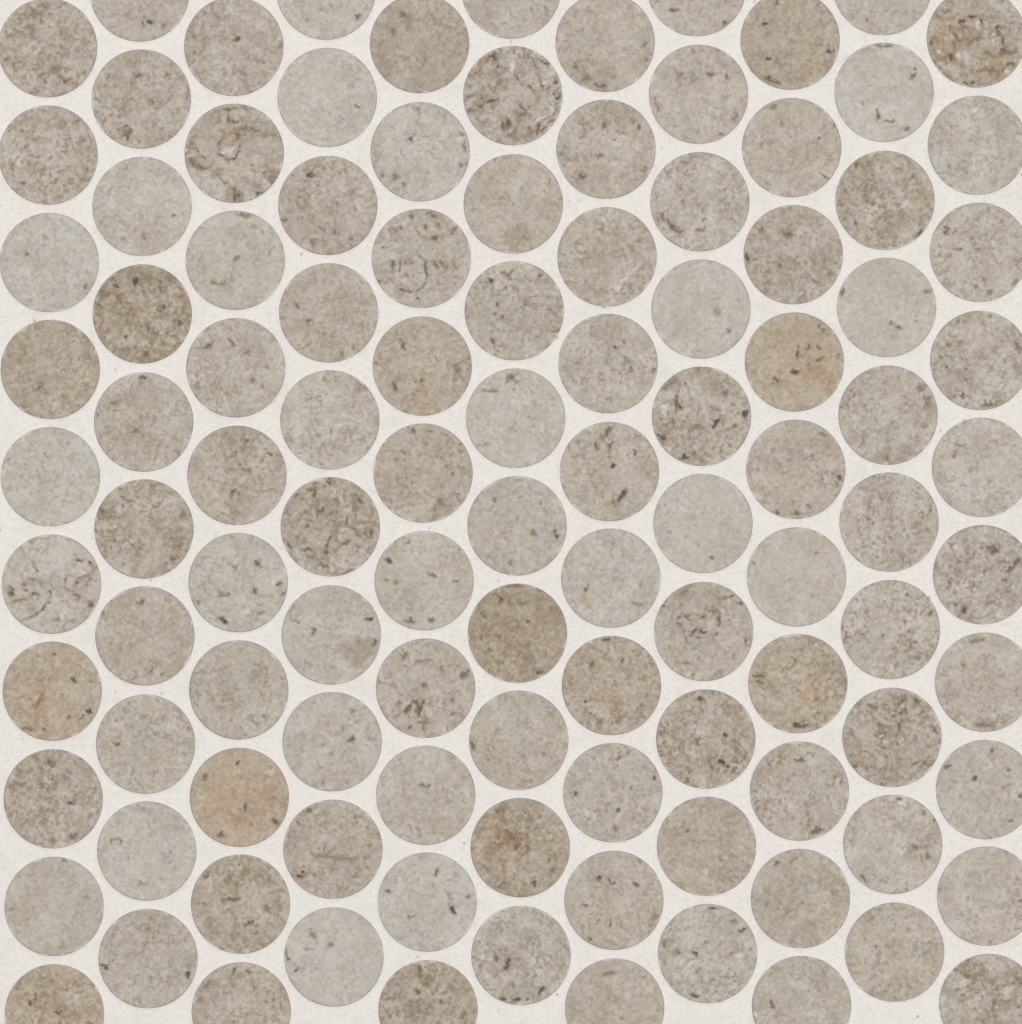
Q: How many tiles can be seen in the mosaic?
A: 110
